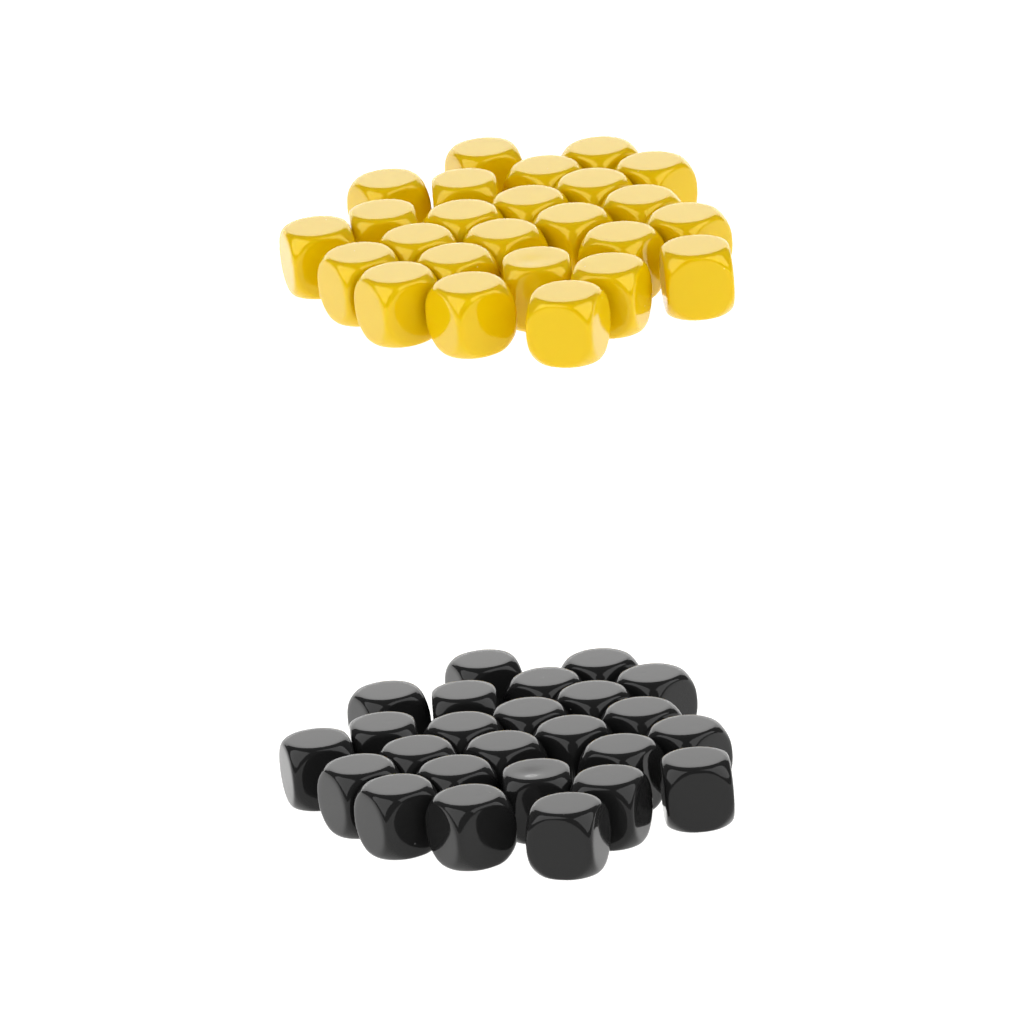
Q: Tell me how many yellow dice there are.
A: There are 25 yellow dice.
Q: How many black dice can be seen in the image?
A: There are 25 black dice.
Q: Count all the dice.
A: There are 50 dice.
